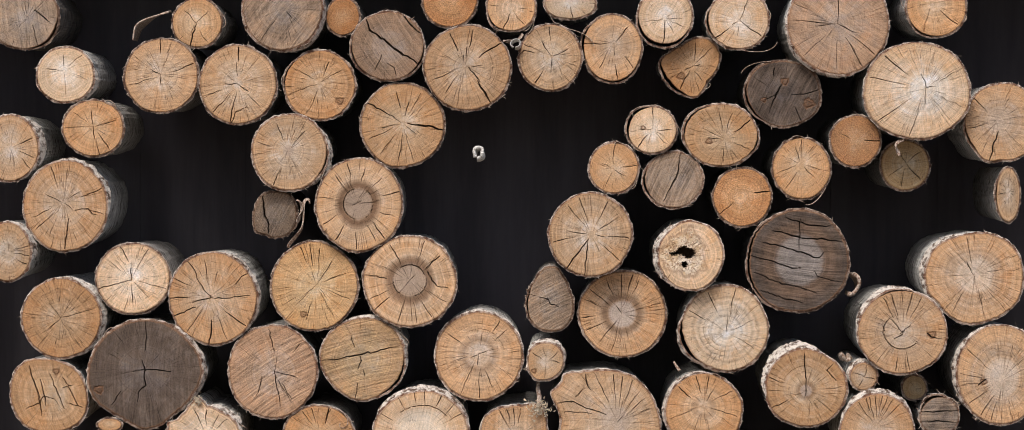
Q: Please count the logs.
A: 72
